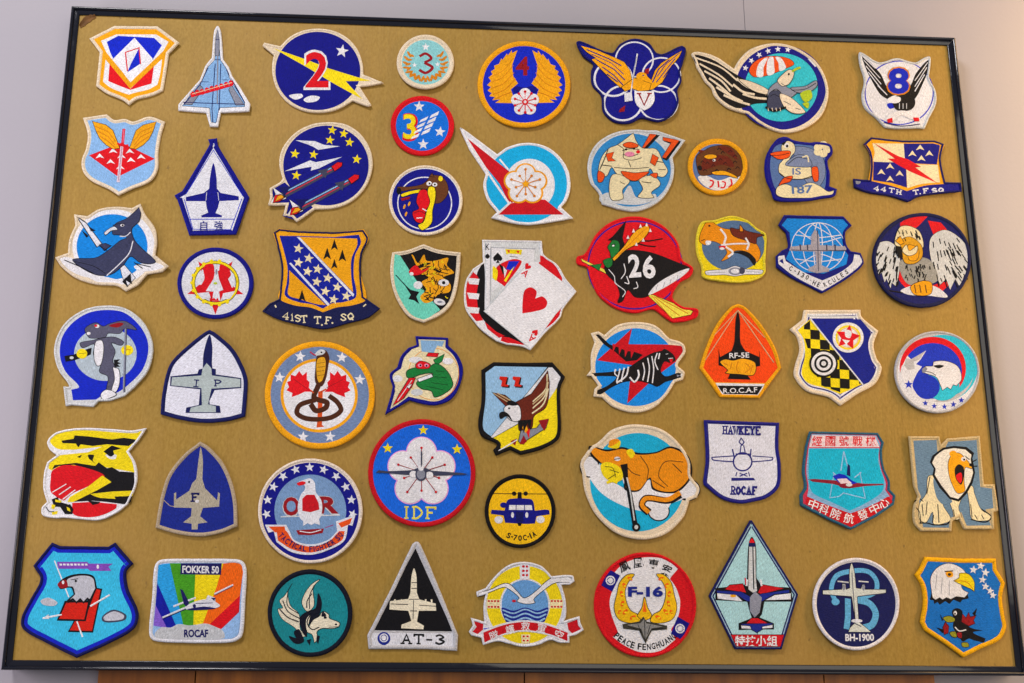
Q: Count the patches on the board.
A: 54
